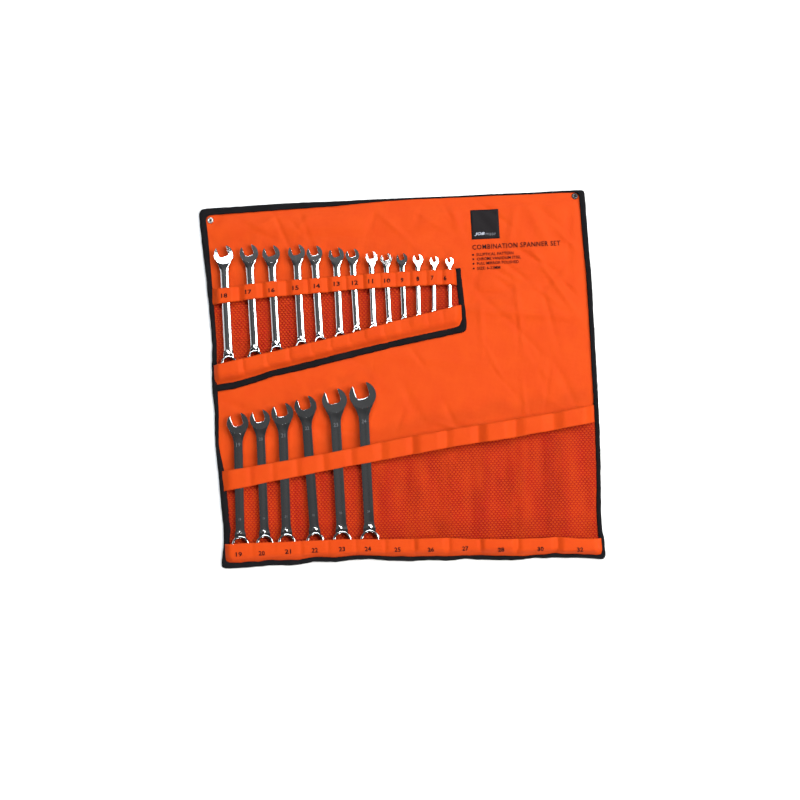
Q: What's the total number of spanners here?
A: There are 19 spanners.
